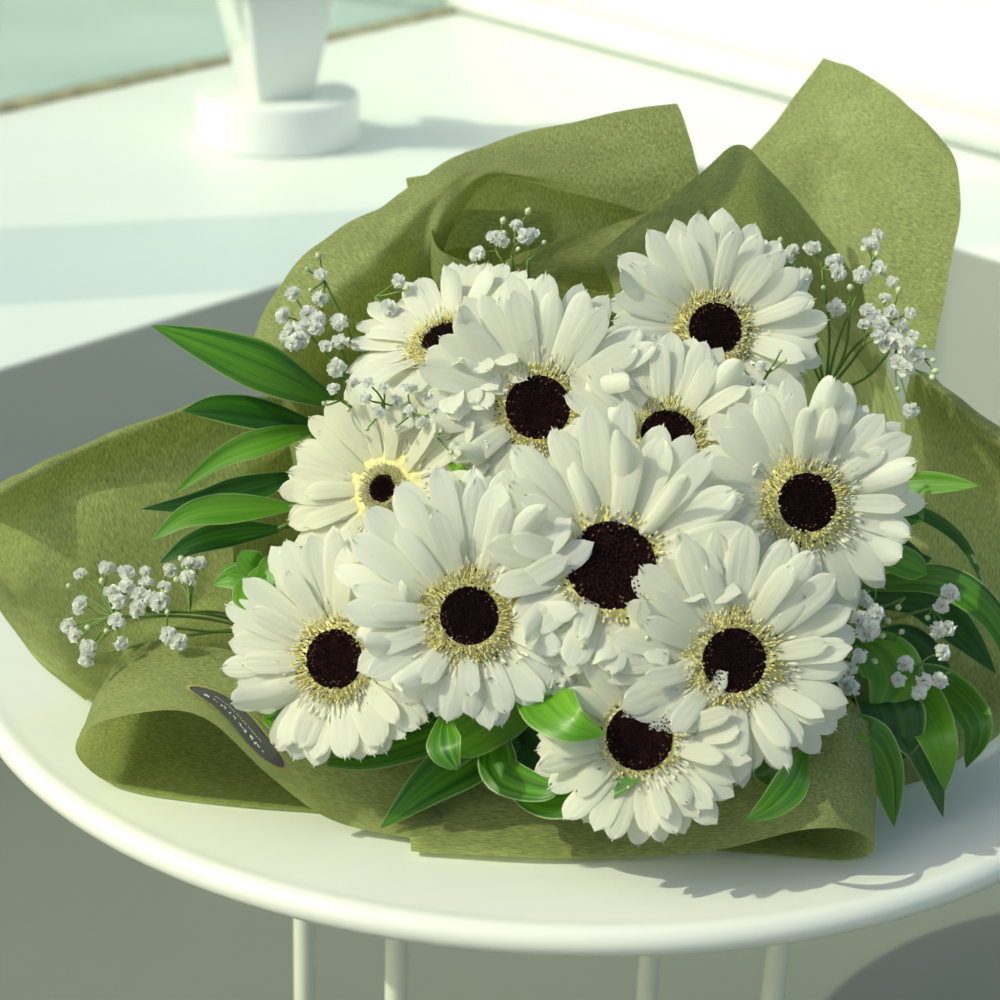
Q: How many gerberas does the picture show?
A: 11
